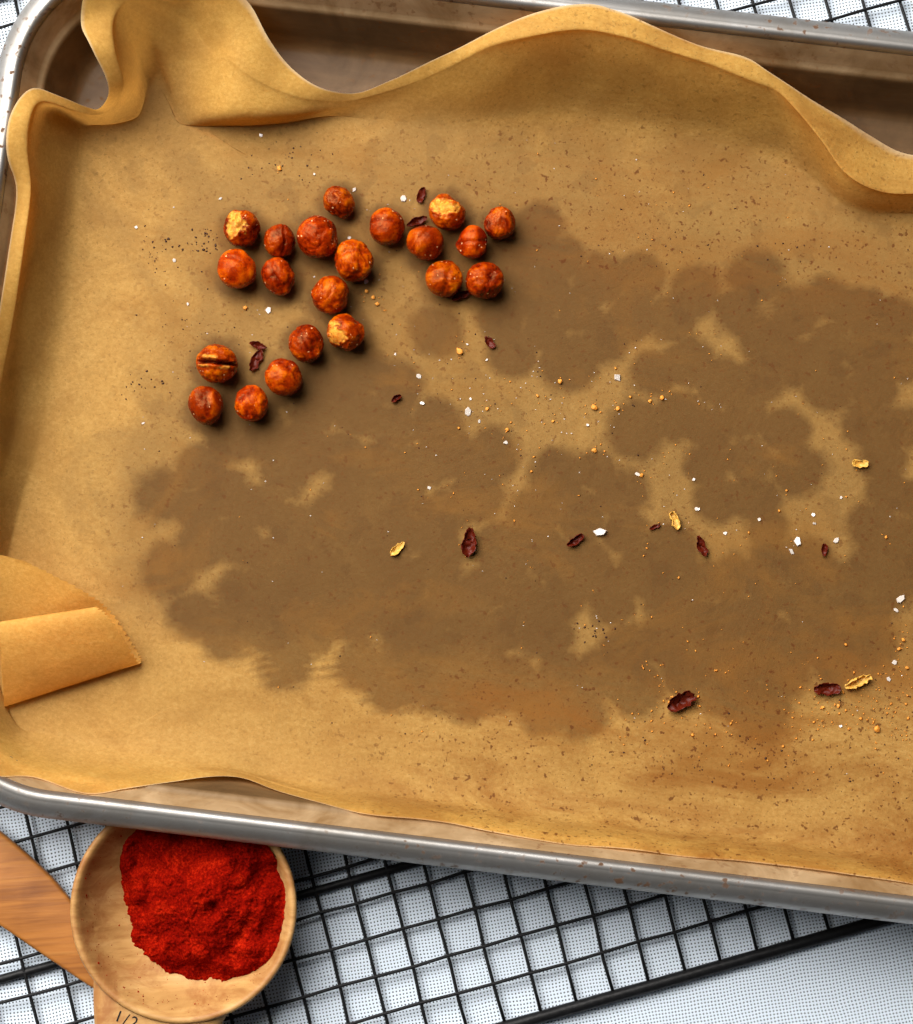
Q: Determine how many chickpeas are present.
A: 21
